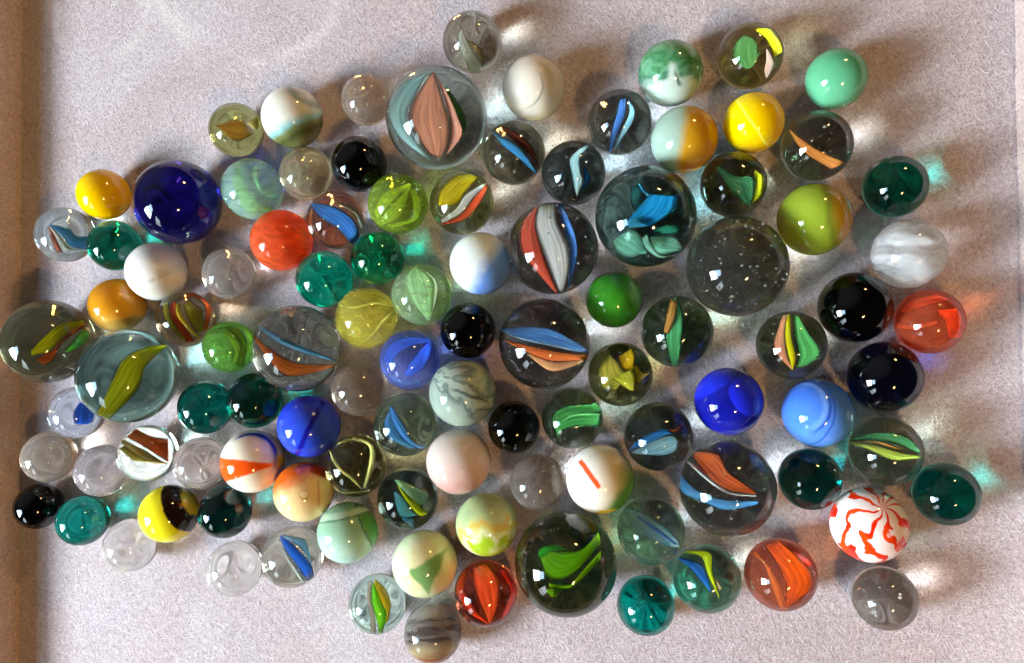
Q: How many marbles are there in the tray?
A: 103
